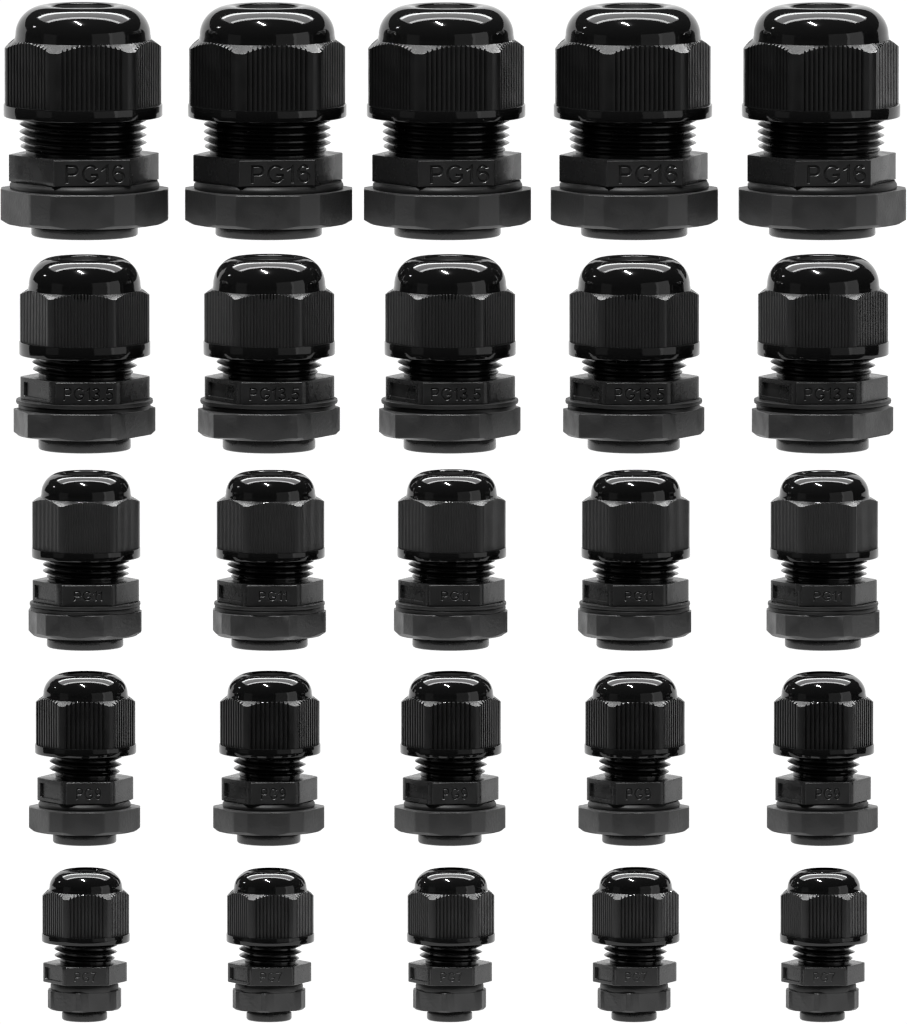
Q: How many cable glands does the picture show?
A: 25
